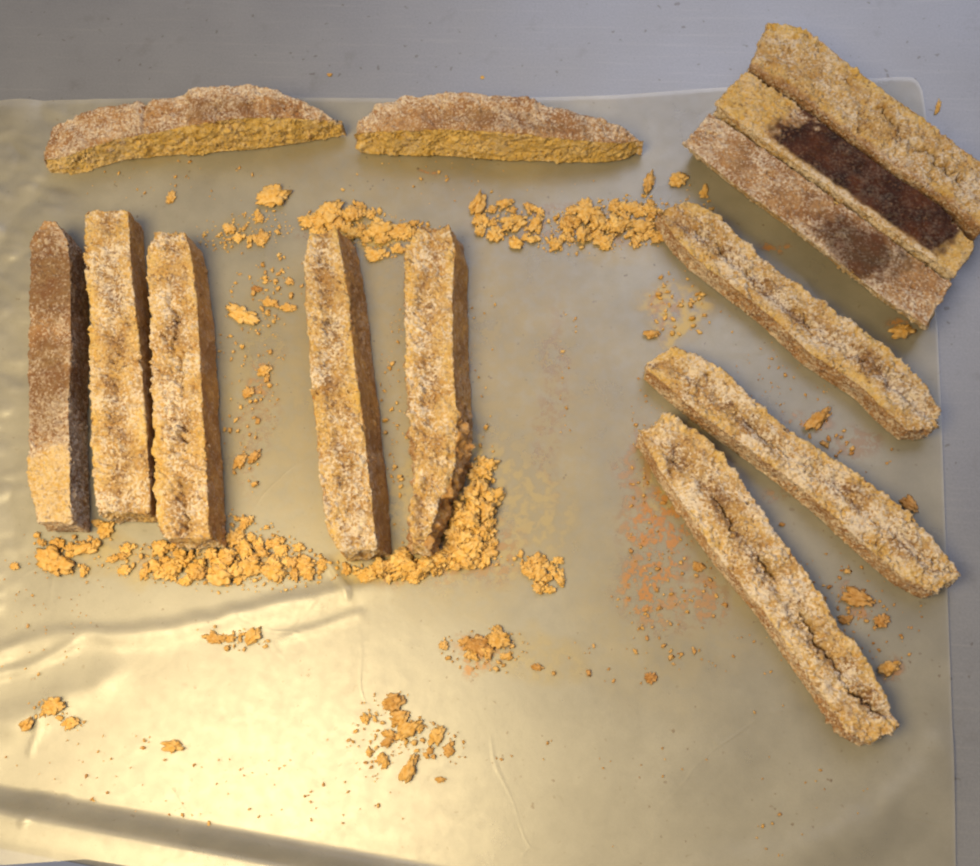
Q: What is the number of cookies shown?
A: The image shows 13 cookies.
